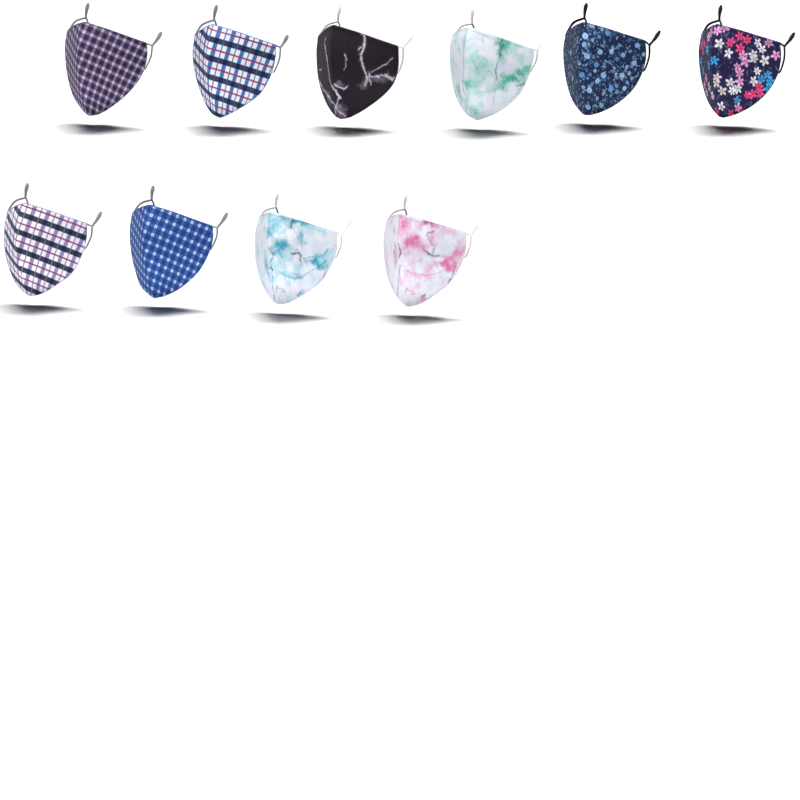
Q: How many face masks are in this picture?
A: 10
